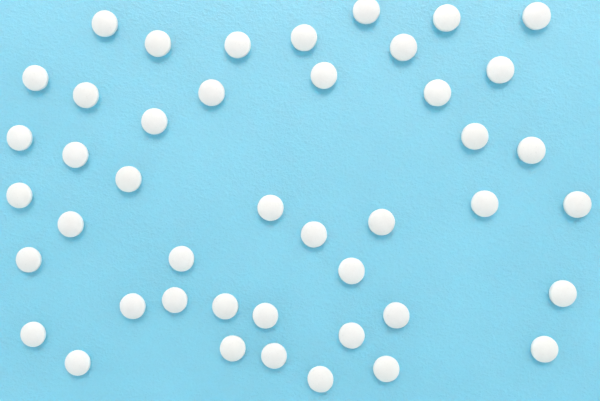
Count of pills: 44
